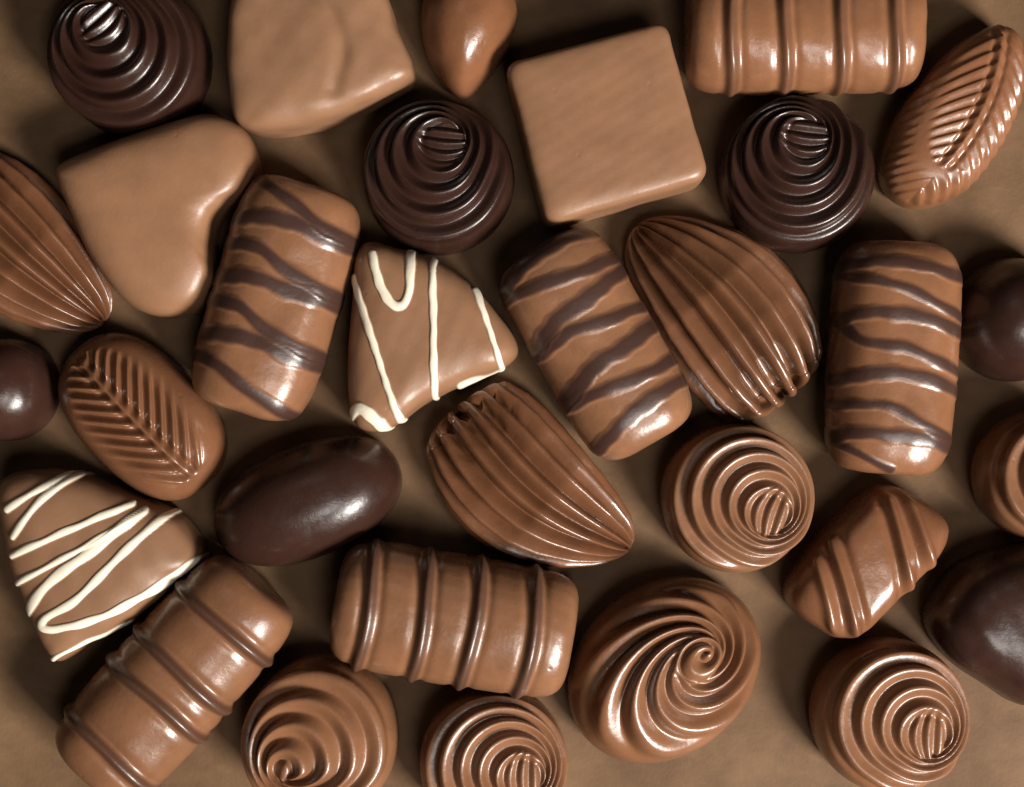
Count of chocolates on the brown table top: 31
